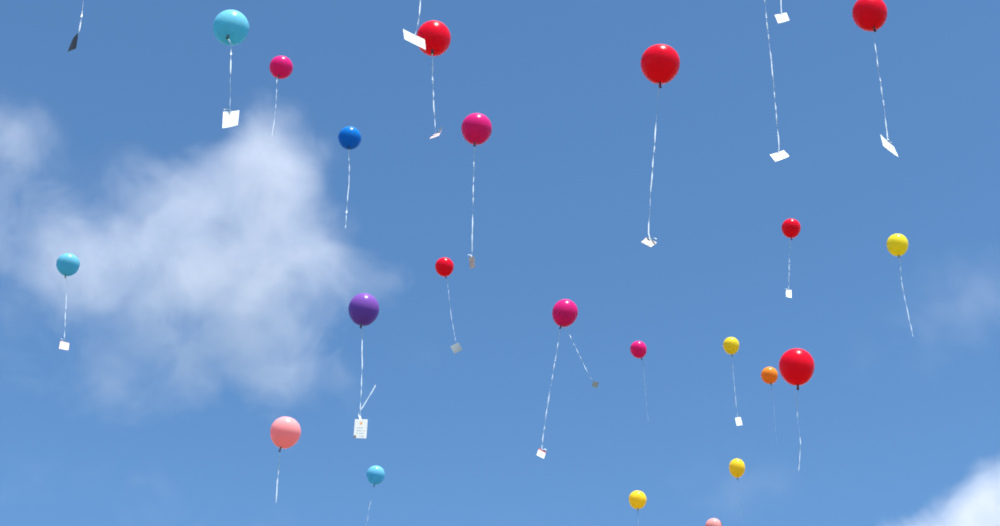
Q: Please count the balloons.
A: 22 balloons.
